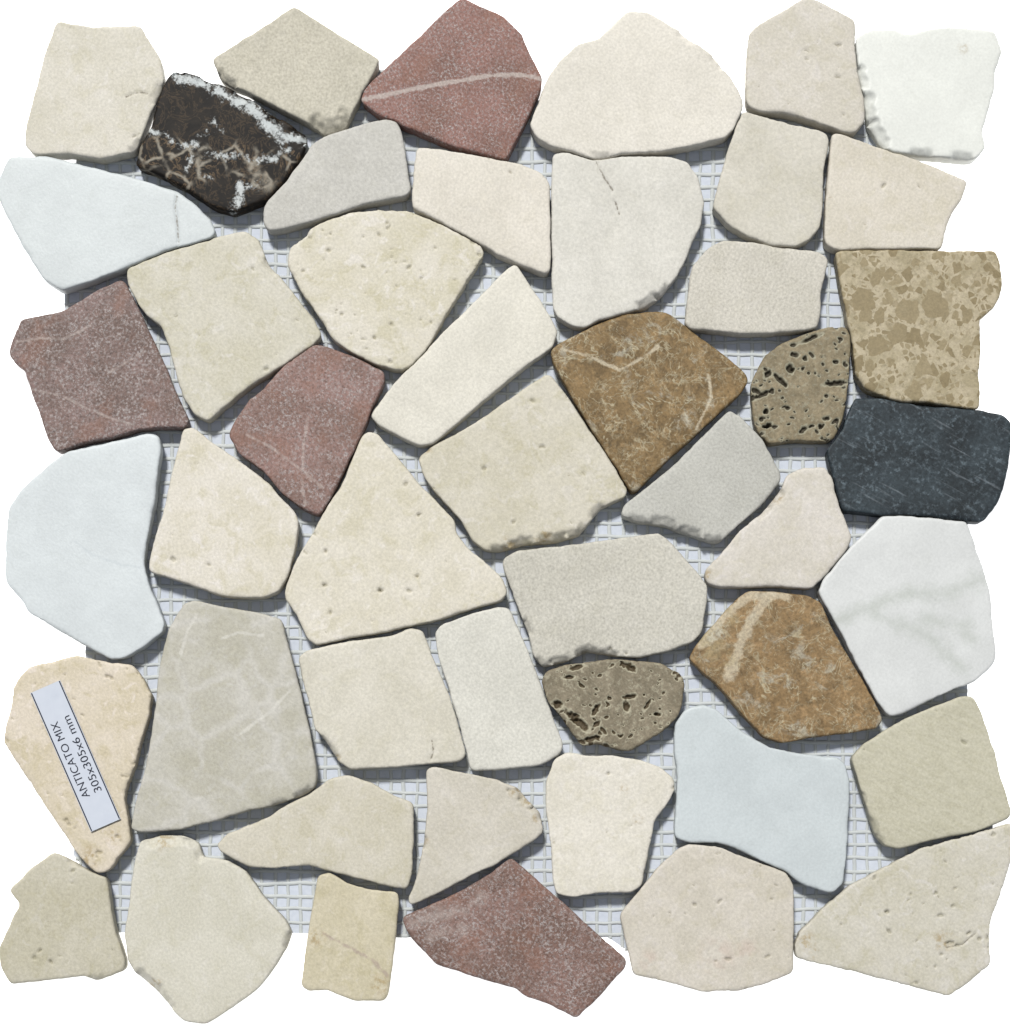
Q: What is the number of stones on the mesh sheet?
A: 48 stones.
